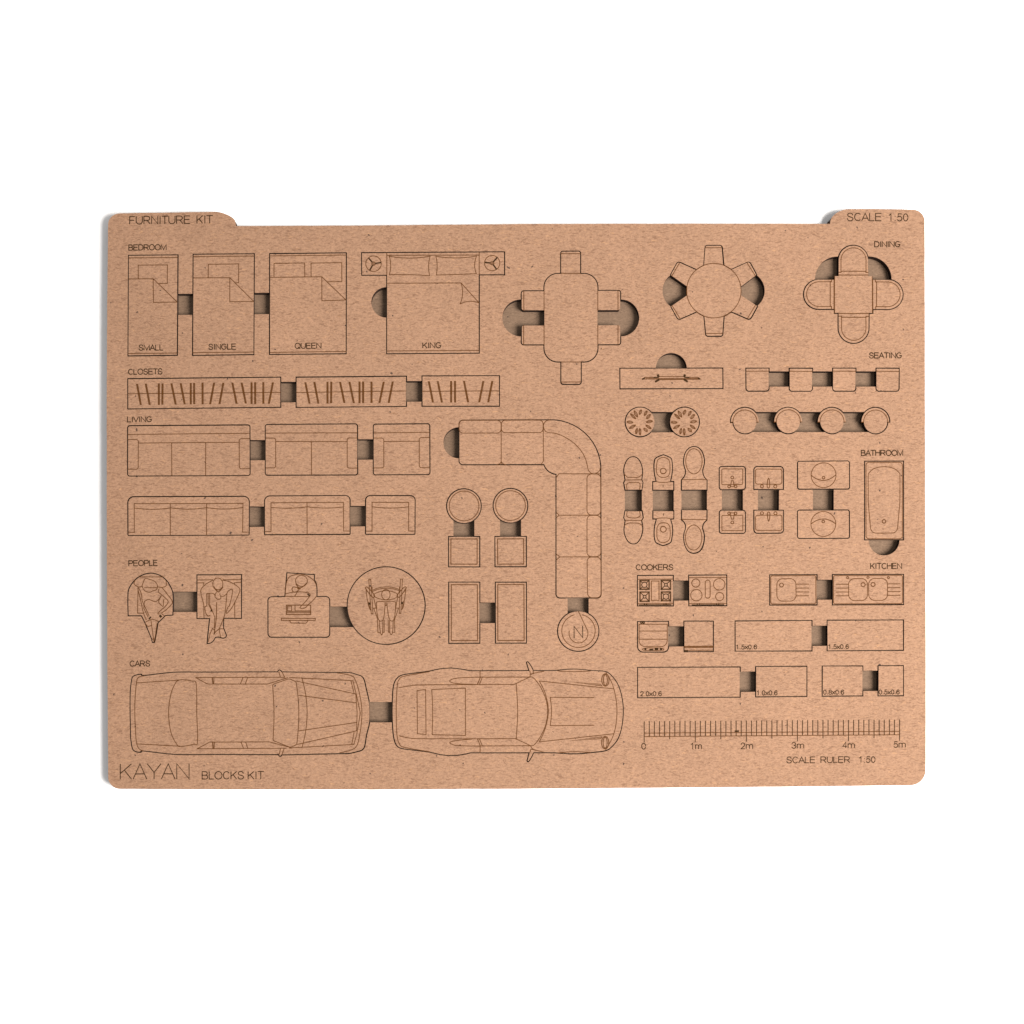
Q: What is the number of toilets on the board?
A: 6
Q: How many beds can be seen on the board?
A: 4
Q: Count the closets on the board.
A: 3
